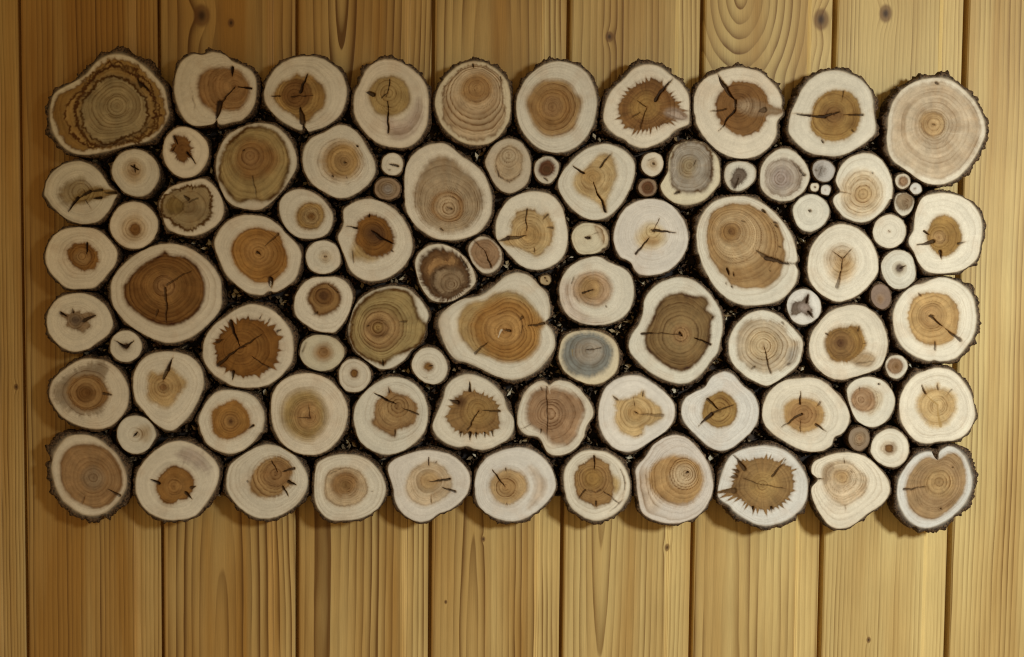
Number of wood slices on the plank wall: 97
